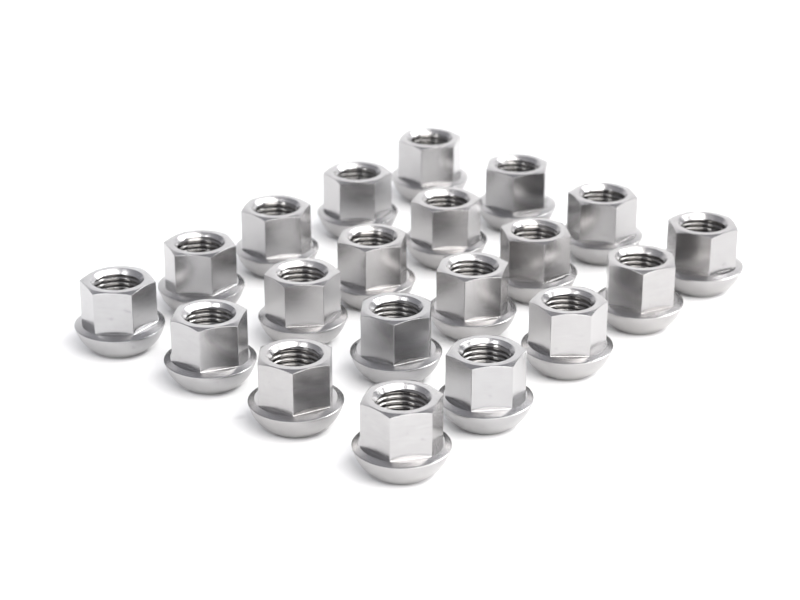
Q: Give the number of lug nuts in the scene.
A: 20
